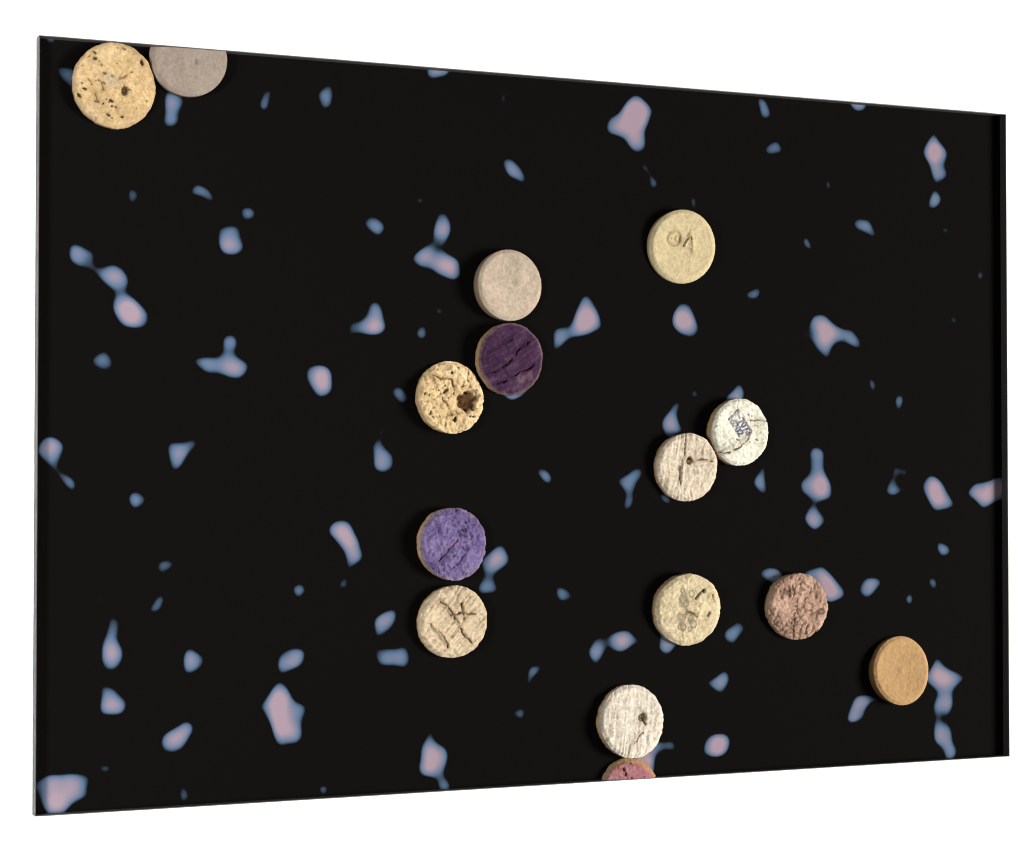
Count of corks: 15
